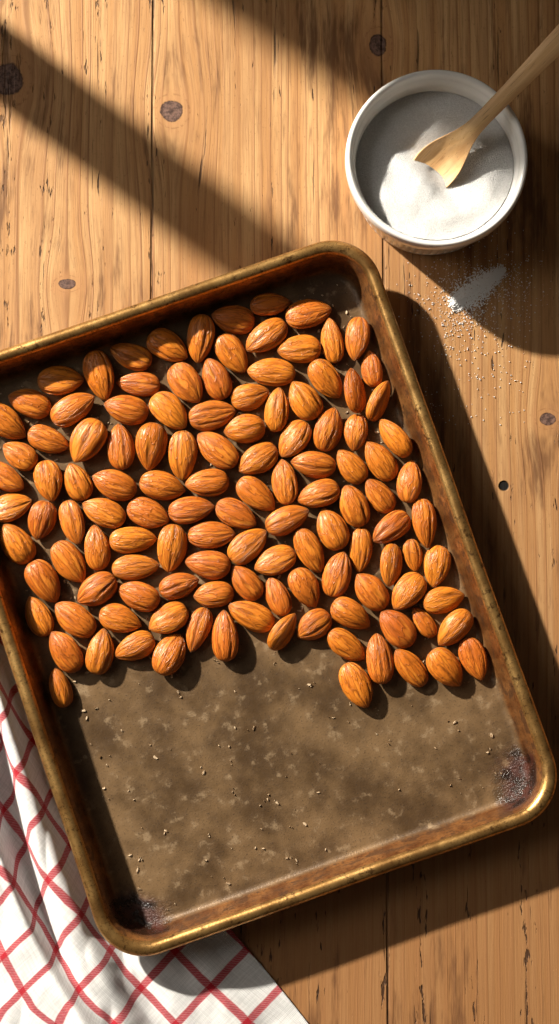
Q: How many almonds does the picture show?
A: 120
